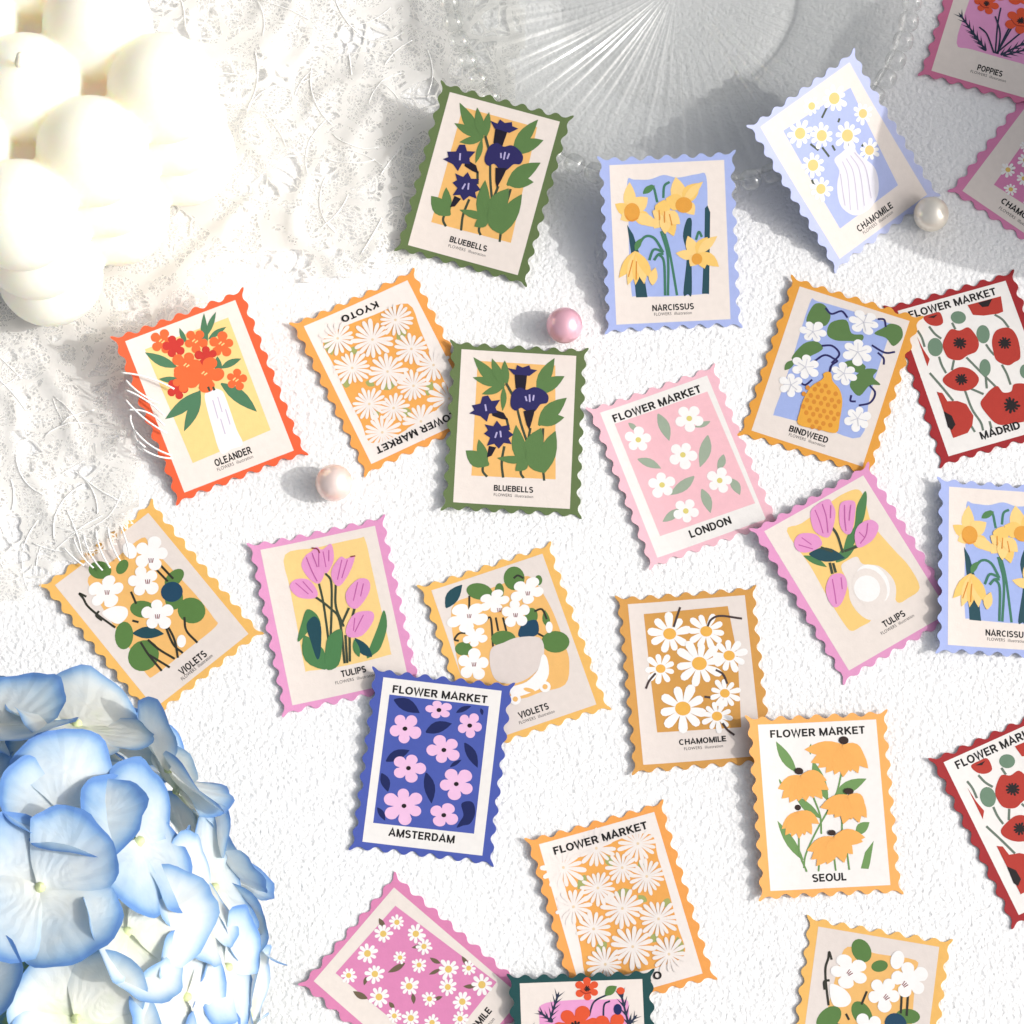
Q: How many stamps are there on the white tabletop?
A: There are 24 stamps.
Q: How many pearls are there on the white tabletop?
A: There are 3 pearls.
